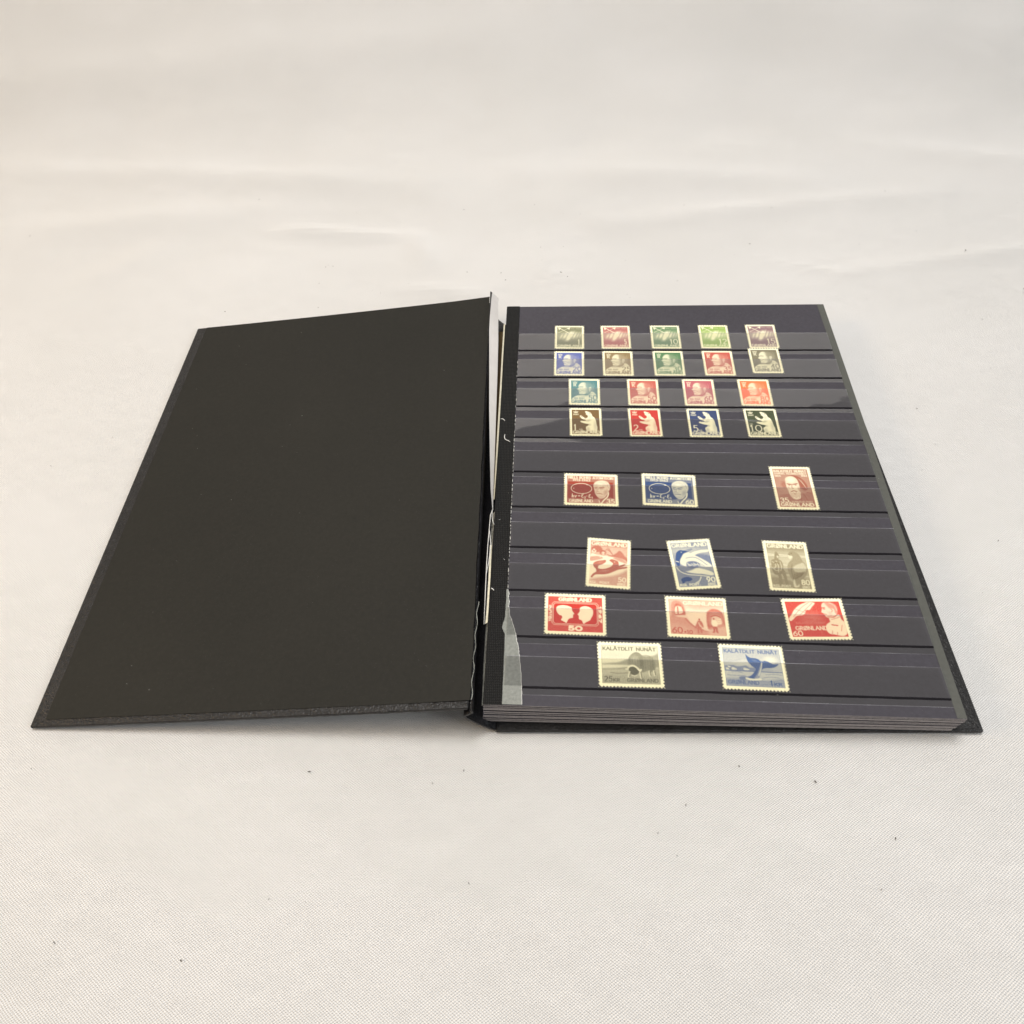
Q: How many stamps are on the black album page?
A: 29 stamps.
